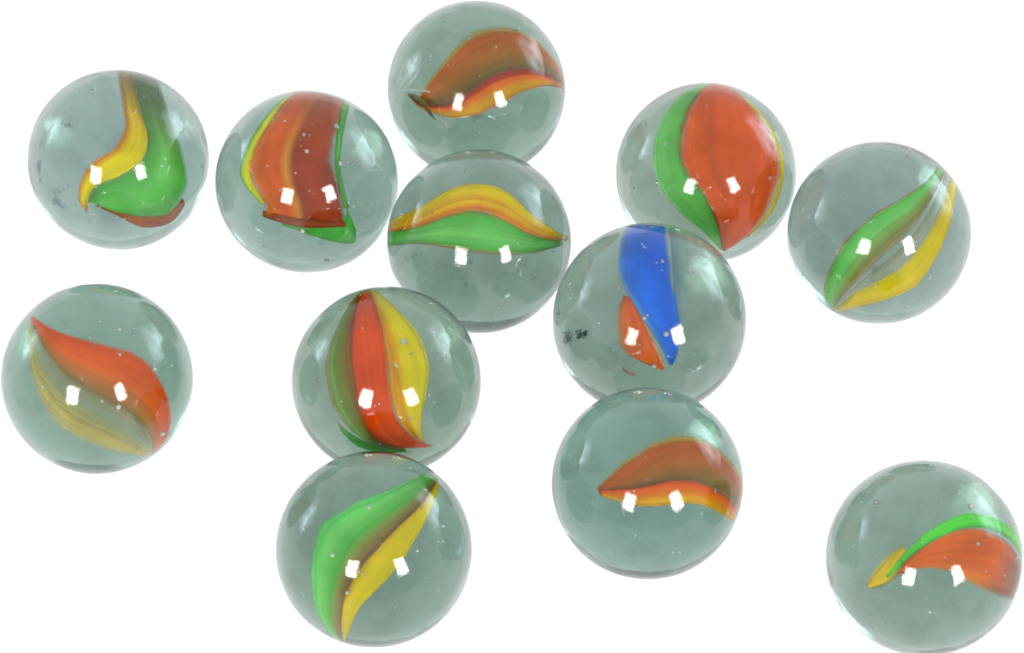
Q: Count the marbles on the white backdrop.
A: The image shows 12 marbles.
